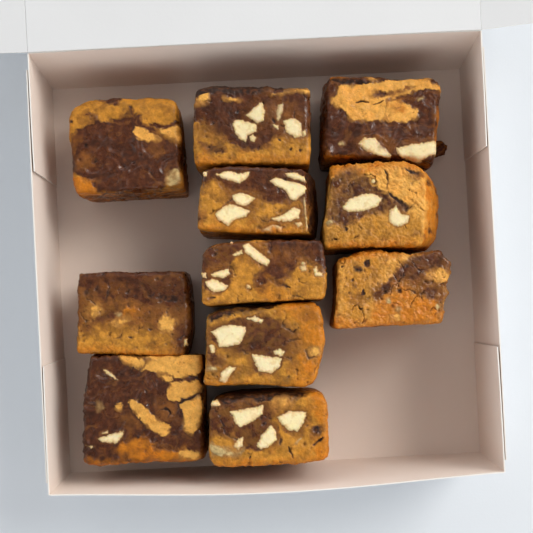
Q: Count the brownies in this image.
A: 11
